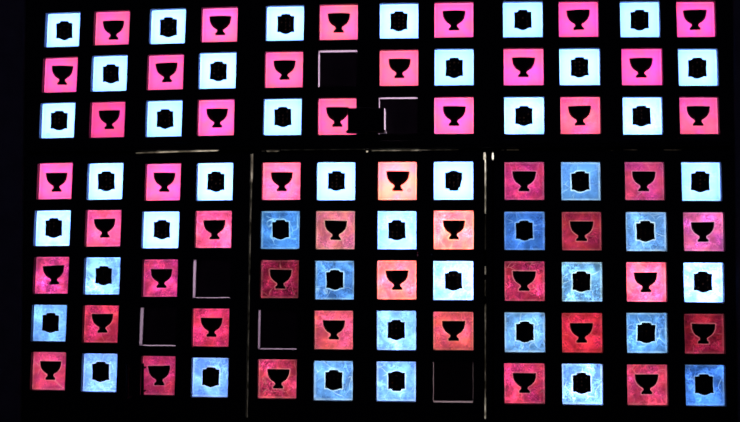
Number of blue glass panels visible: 43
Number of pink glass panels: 47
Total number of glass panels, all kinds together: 90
